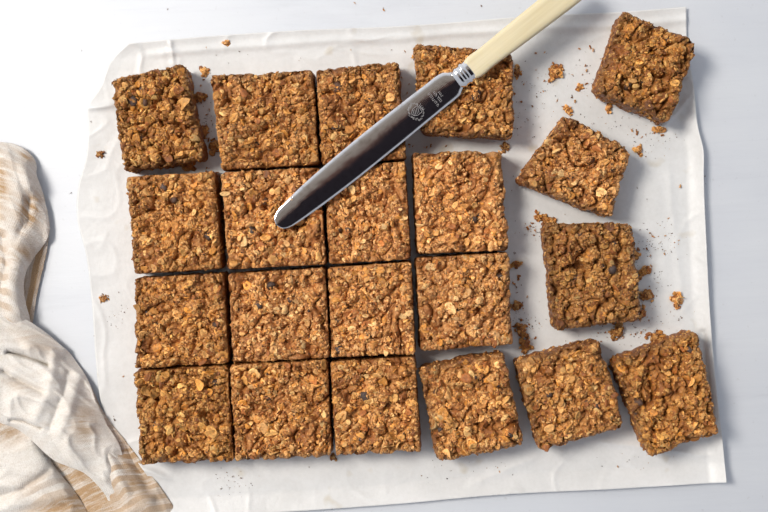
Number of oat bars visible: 21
